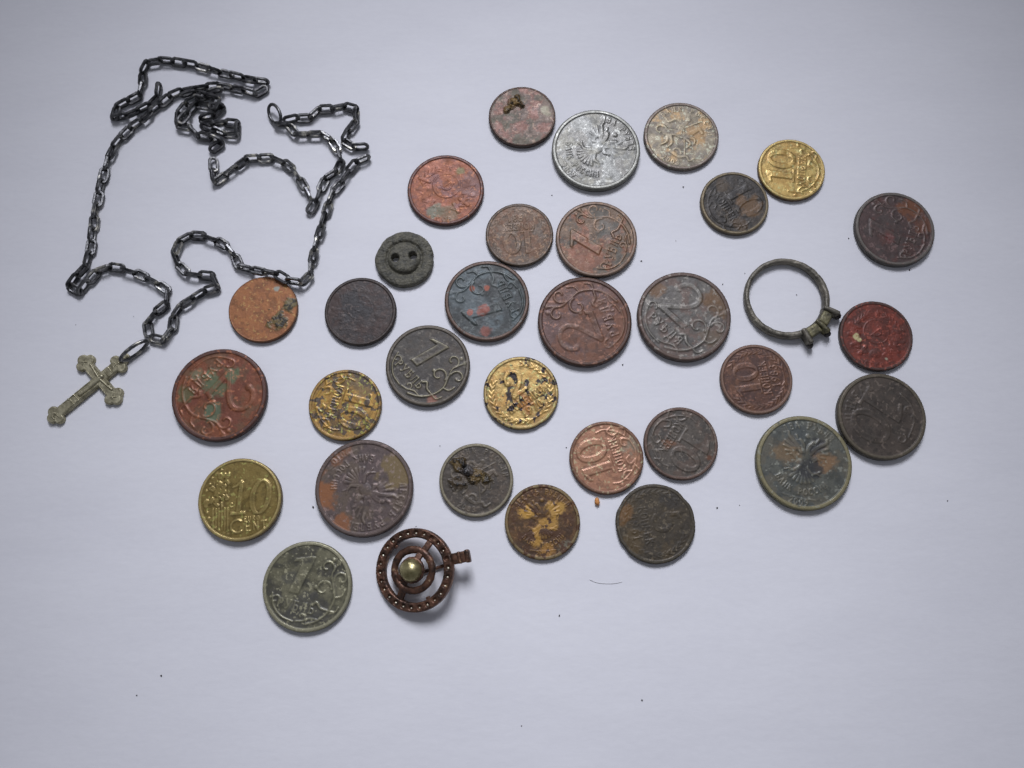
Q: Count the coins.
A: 30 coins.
